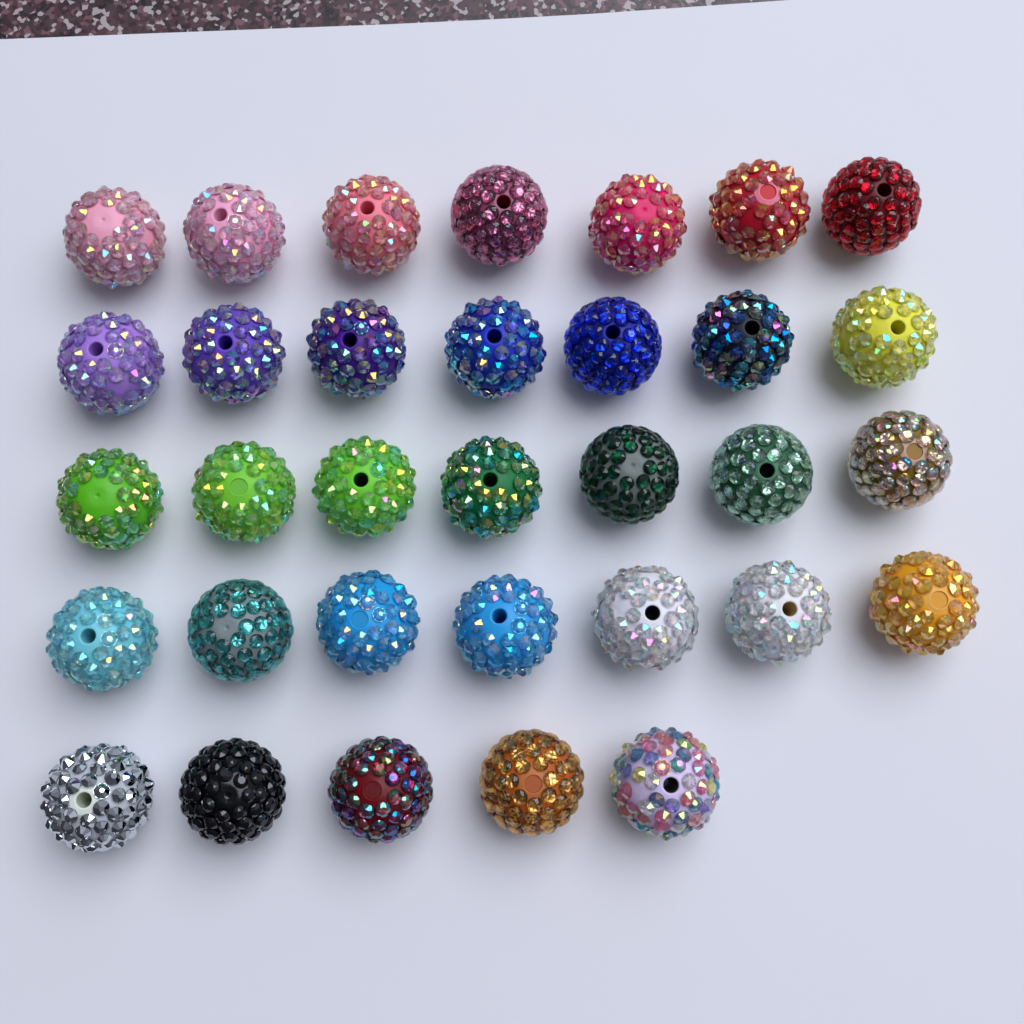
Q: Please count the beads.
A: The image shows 33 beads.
